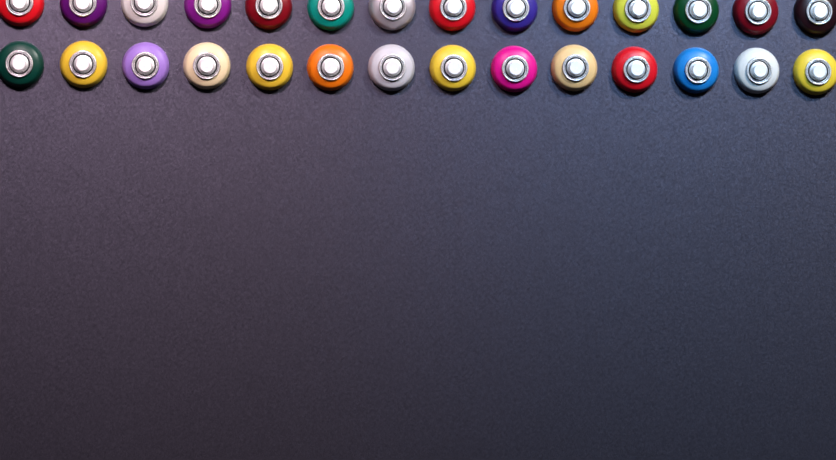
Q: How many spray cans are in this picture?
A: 28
